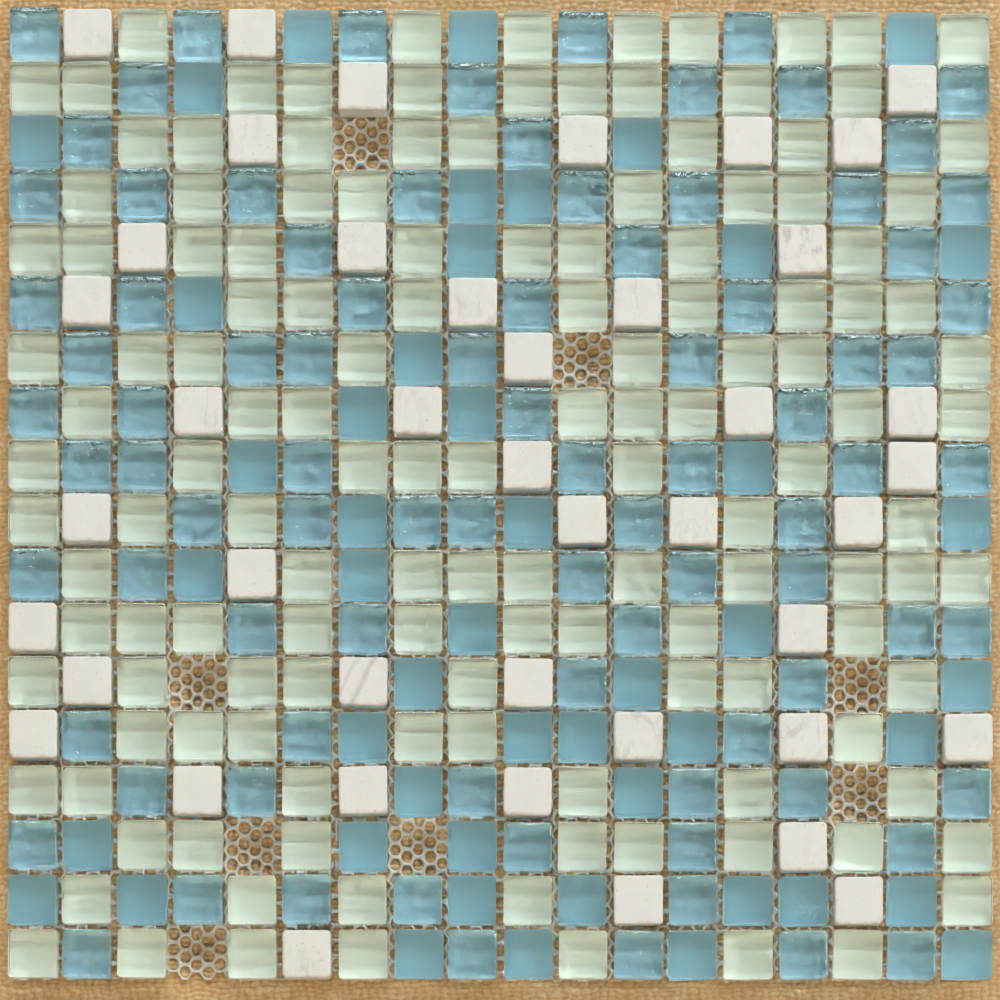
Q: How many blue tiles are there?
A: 136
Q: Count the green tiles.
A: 138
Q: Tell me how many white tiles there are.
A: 42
